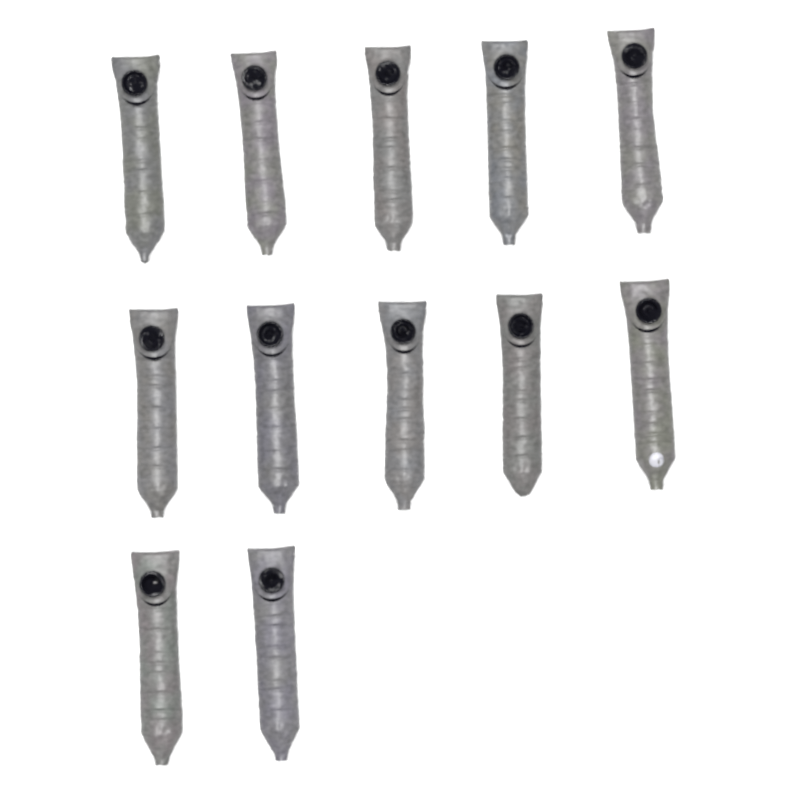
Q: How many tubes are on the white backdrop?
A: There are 12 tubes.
